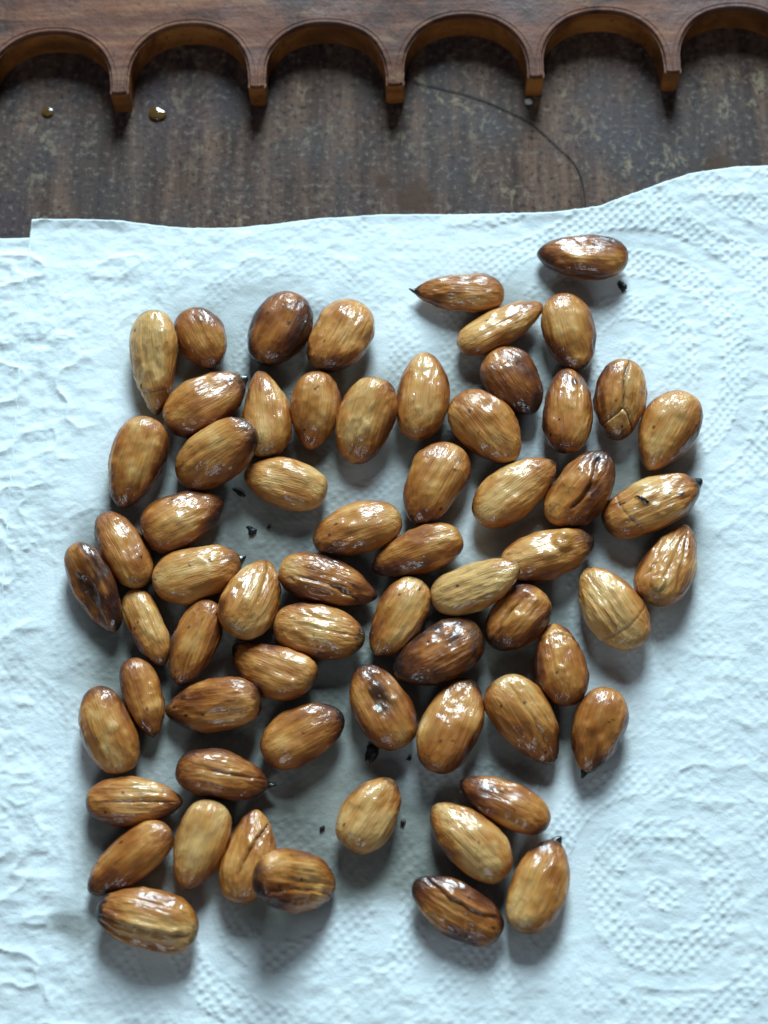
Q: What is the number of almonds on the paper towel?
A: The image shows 65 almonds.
